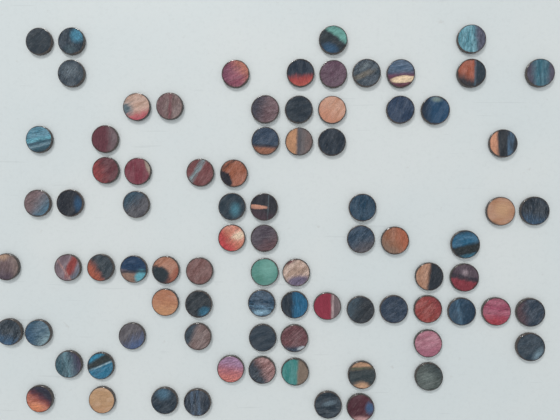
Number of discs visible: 84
